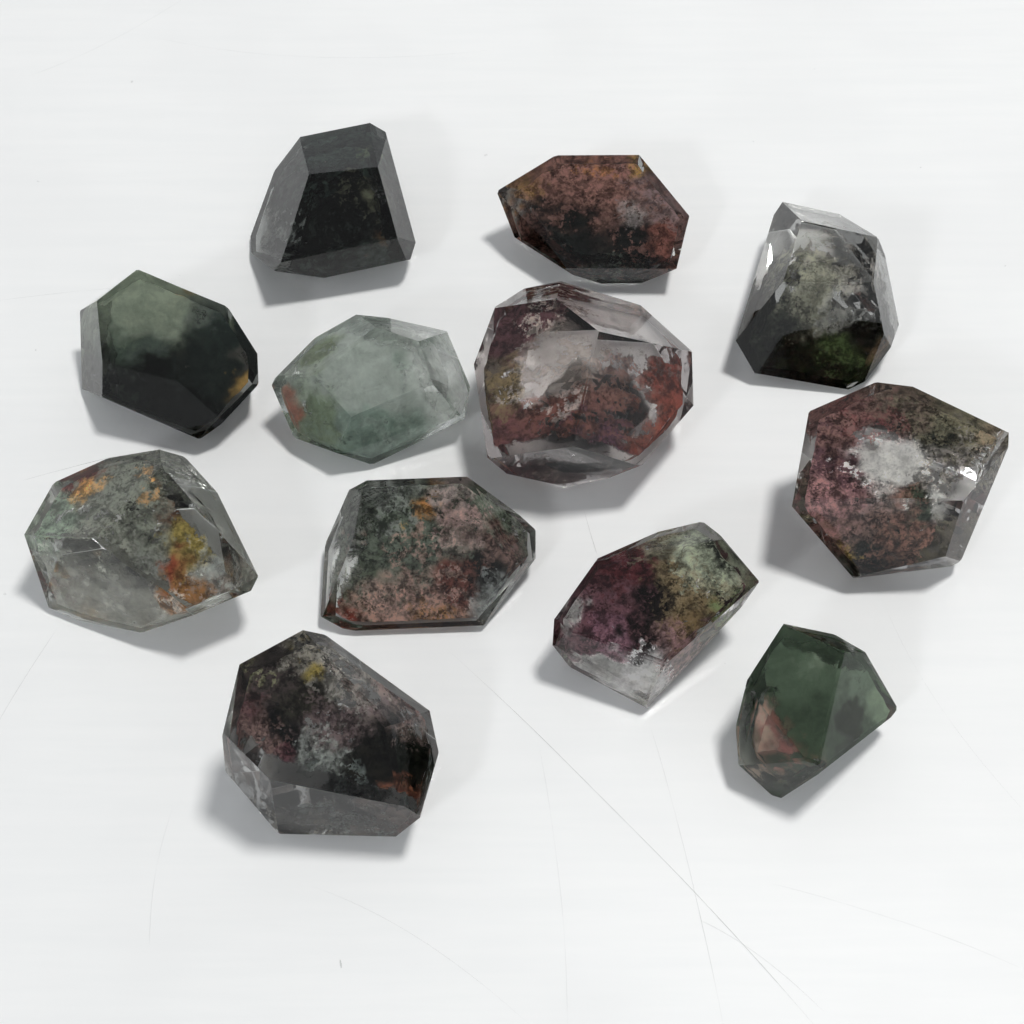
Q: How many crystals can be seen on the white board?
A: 12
